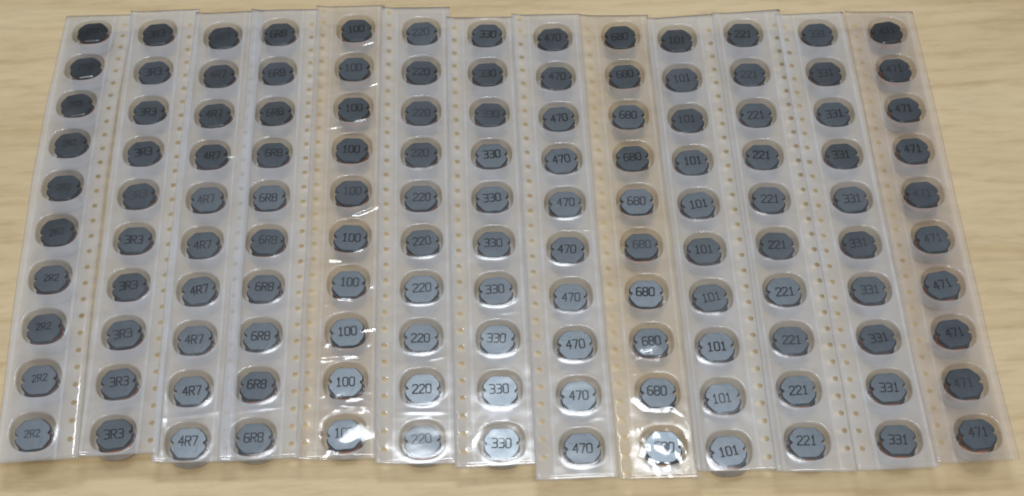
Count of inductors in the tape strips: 130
